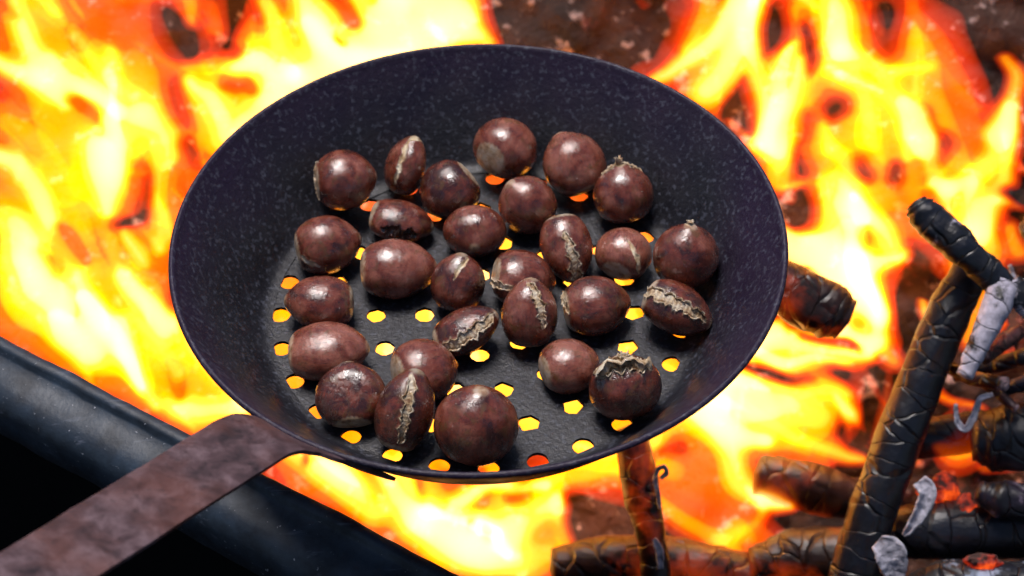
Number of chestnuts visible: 28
